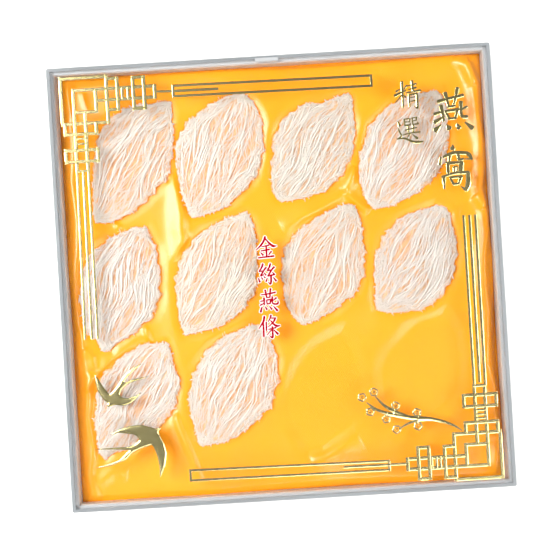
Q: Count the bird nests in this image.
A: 10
